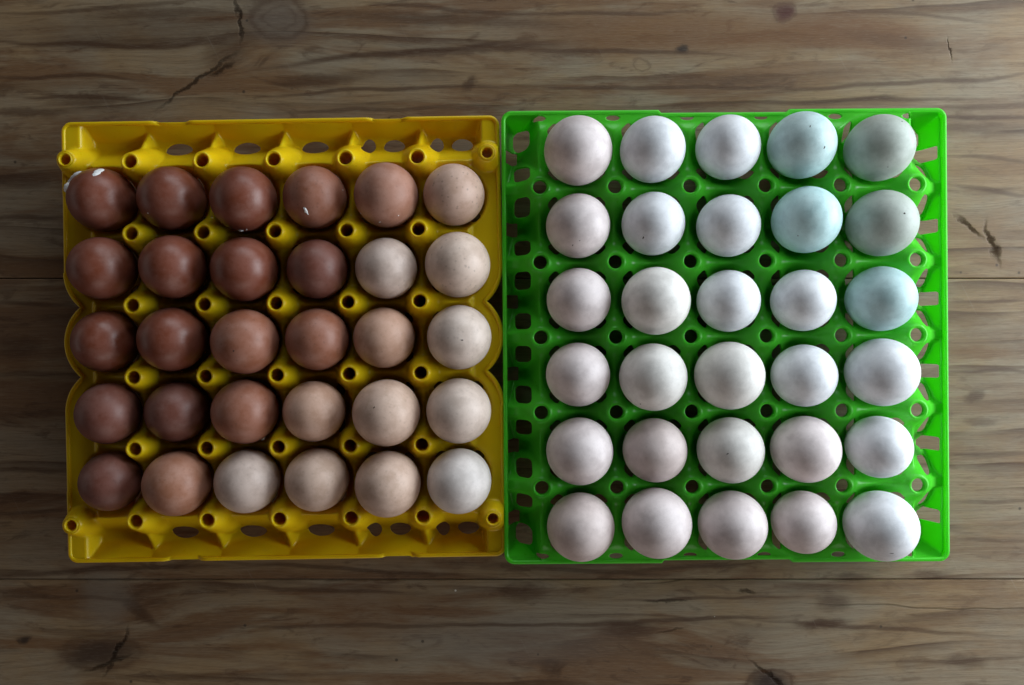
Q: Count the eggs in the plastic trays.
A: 60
